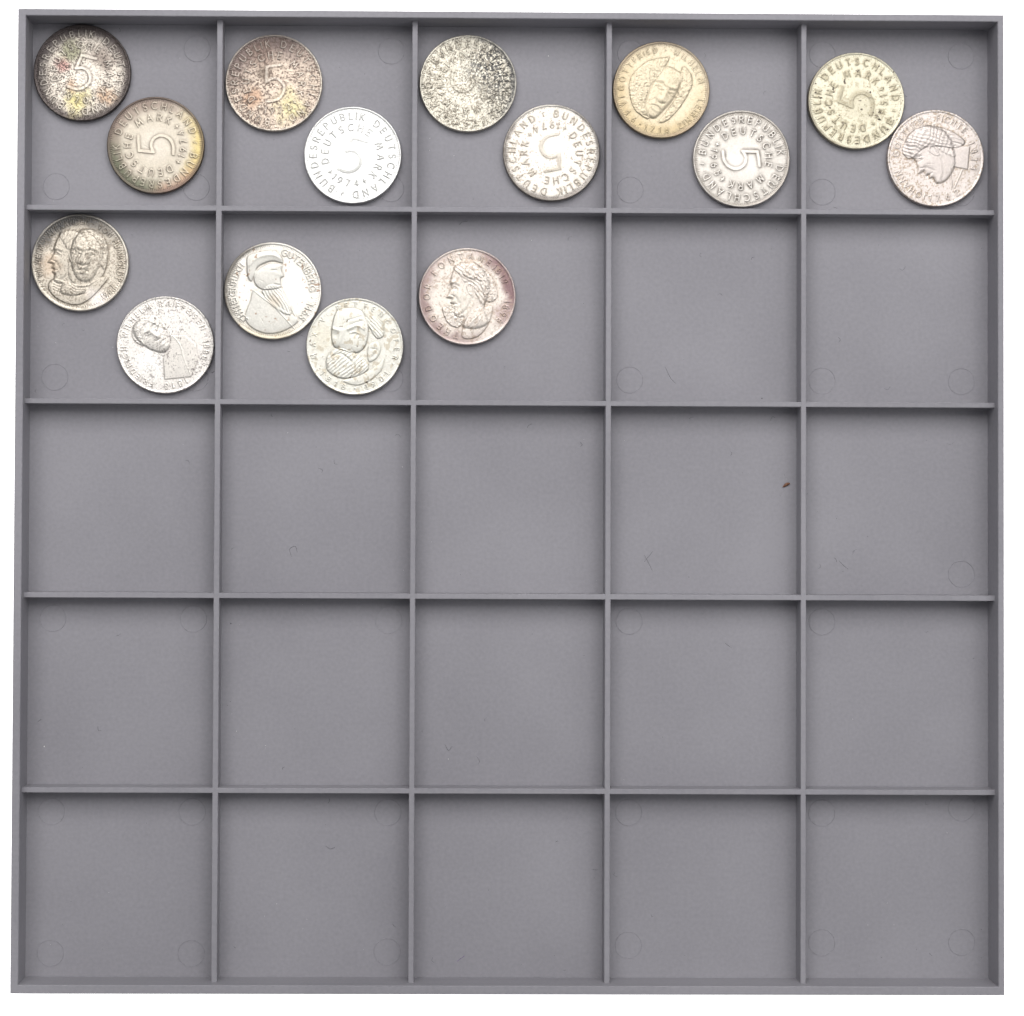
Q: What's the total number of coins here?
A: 15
